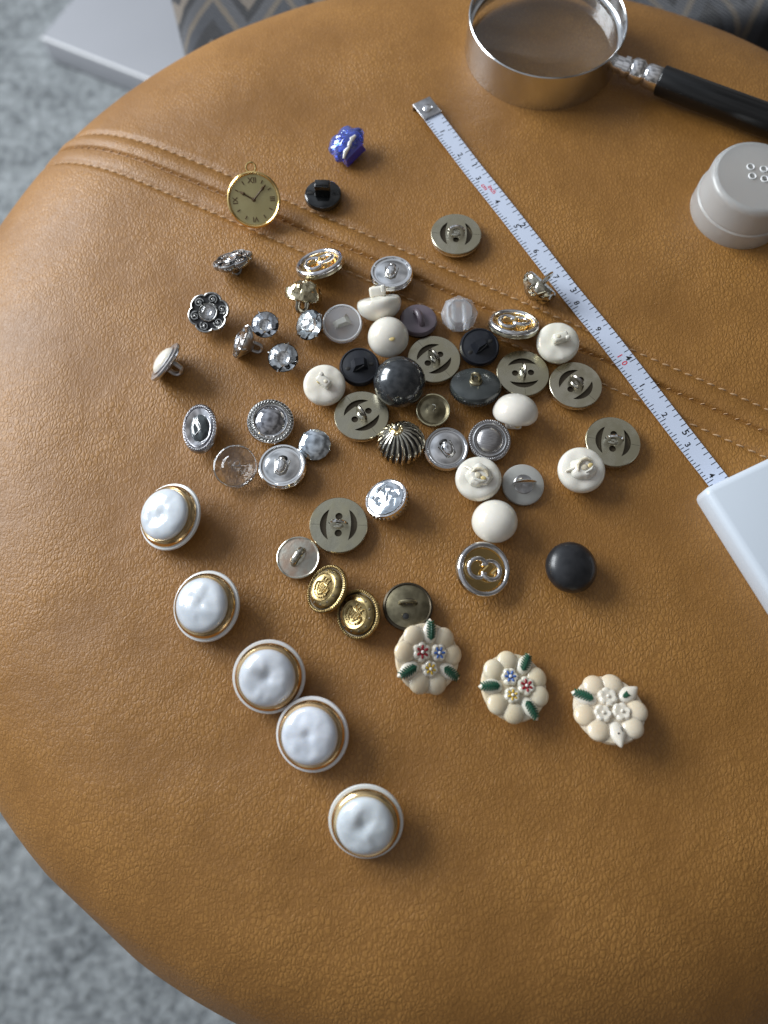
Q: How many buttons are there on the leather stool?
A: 61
